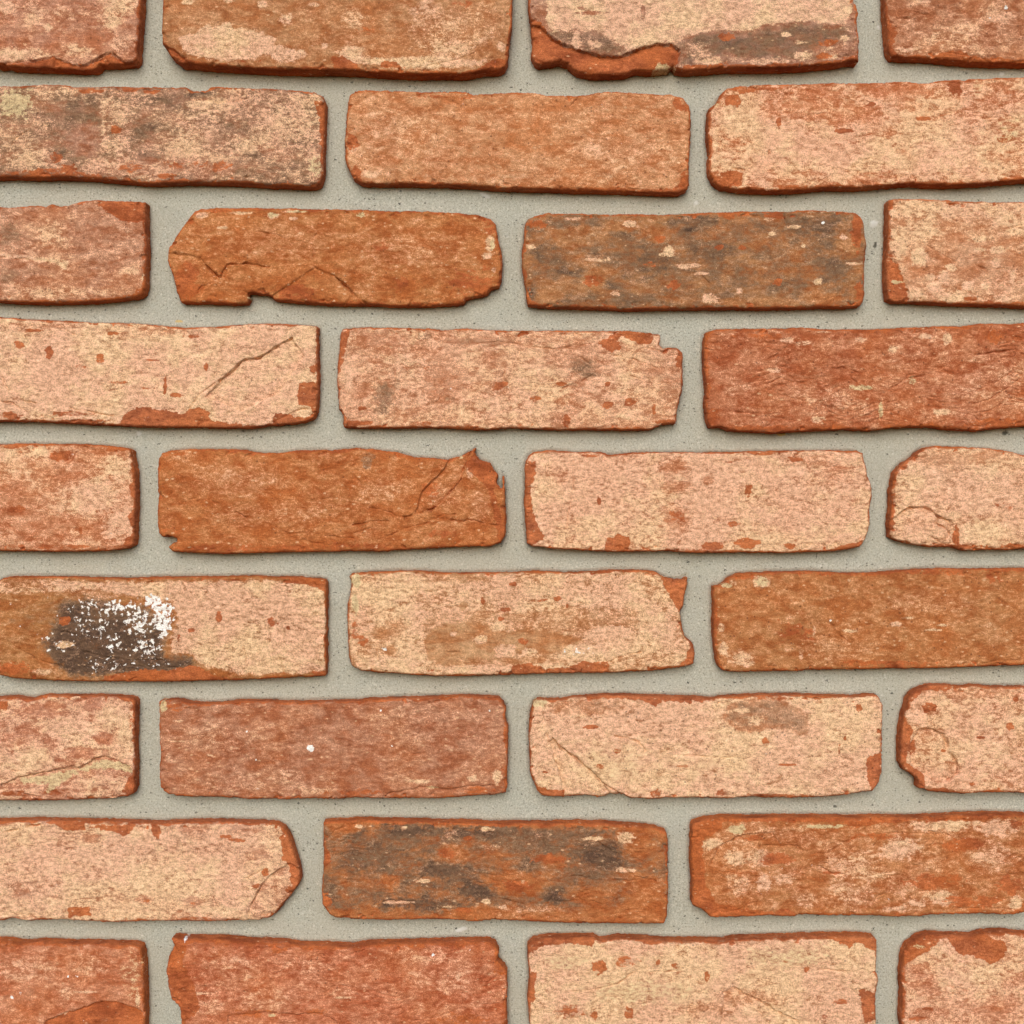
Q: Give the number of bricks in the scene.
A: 32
